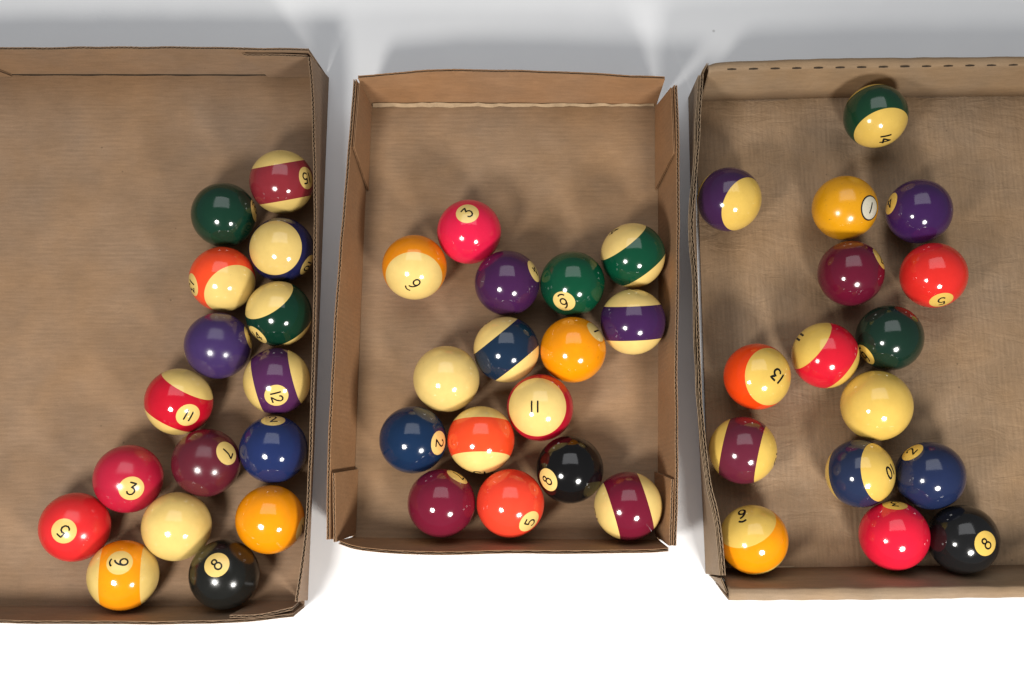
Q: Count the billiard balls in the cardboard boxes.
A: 48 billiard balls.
